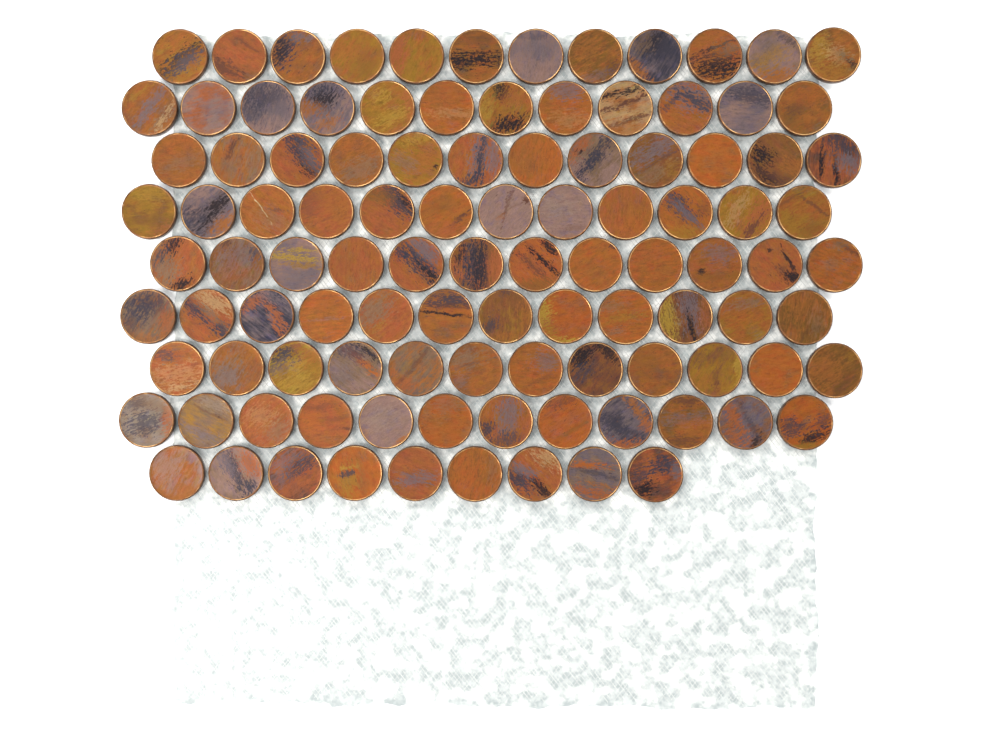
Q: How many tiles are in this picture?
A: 105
